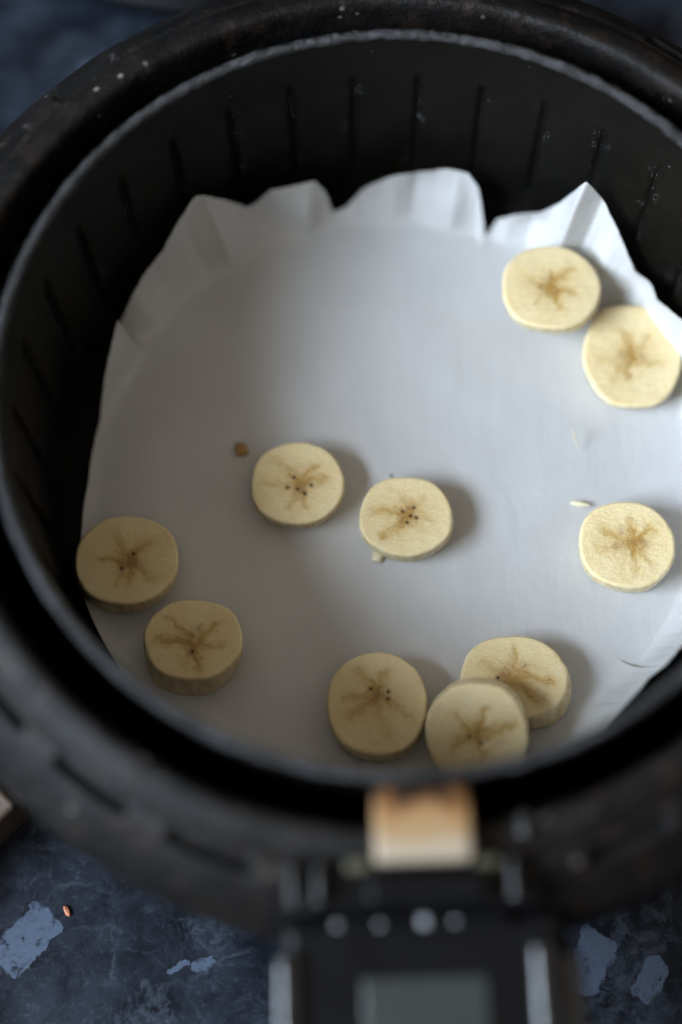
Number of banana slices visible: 10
